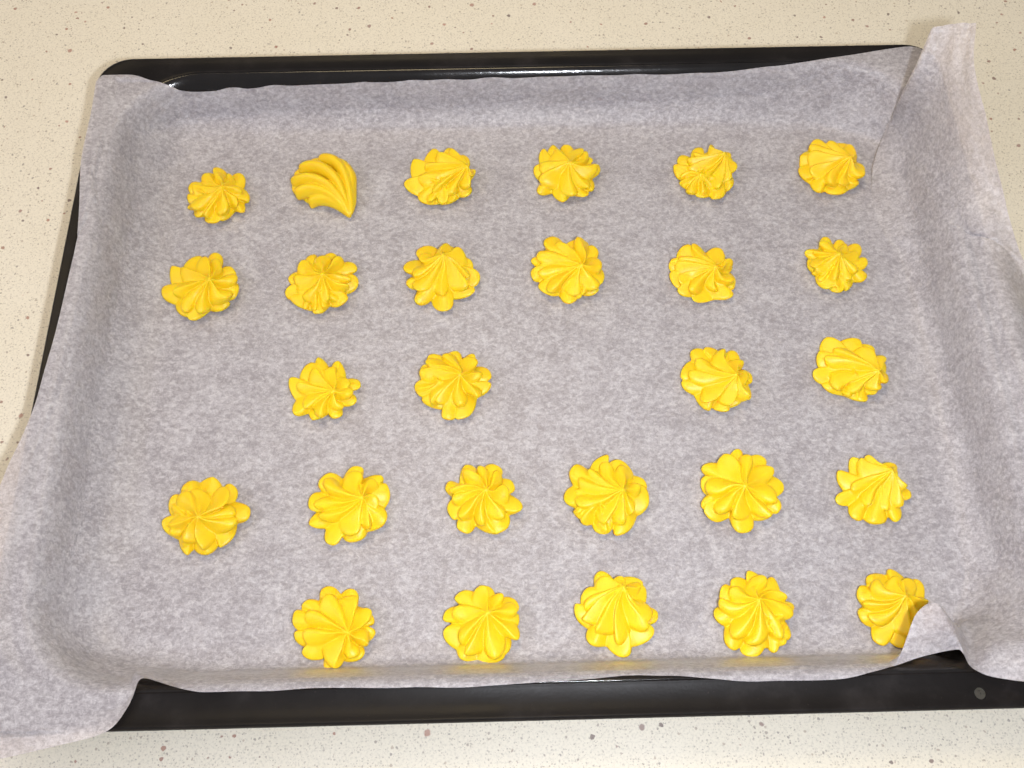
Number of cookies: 27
